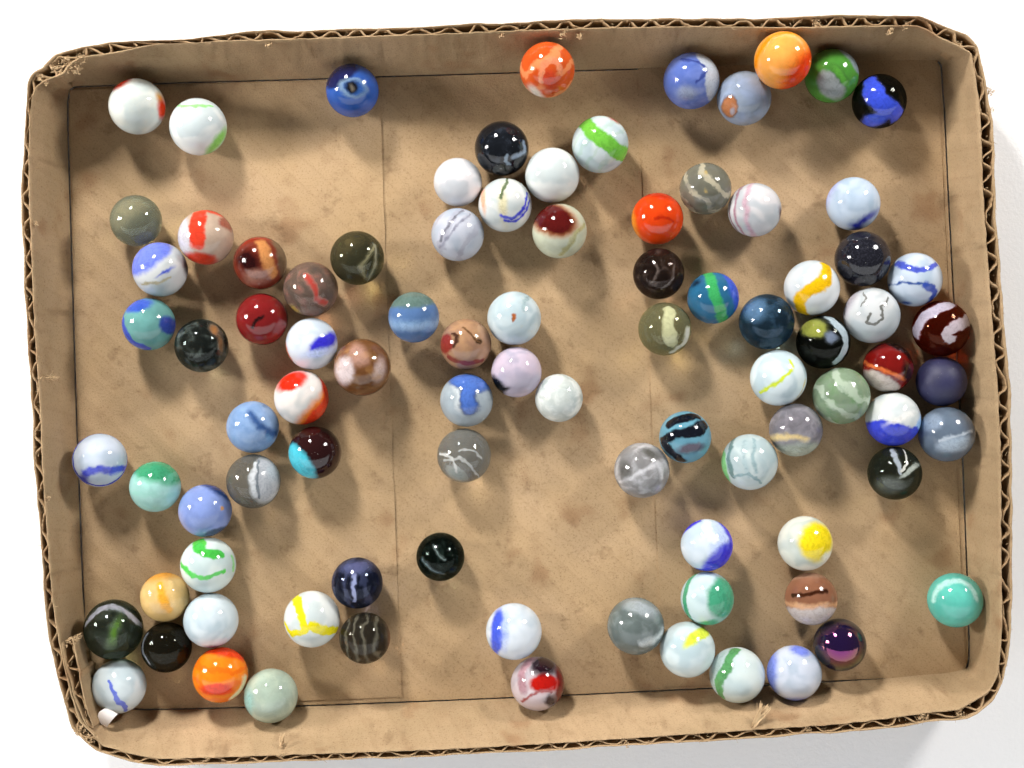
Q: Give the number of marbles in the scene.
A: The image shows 90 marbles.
